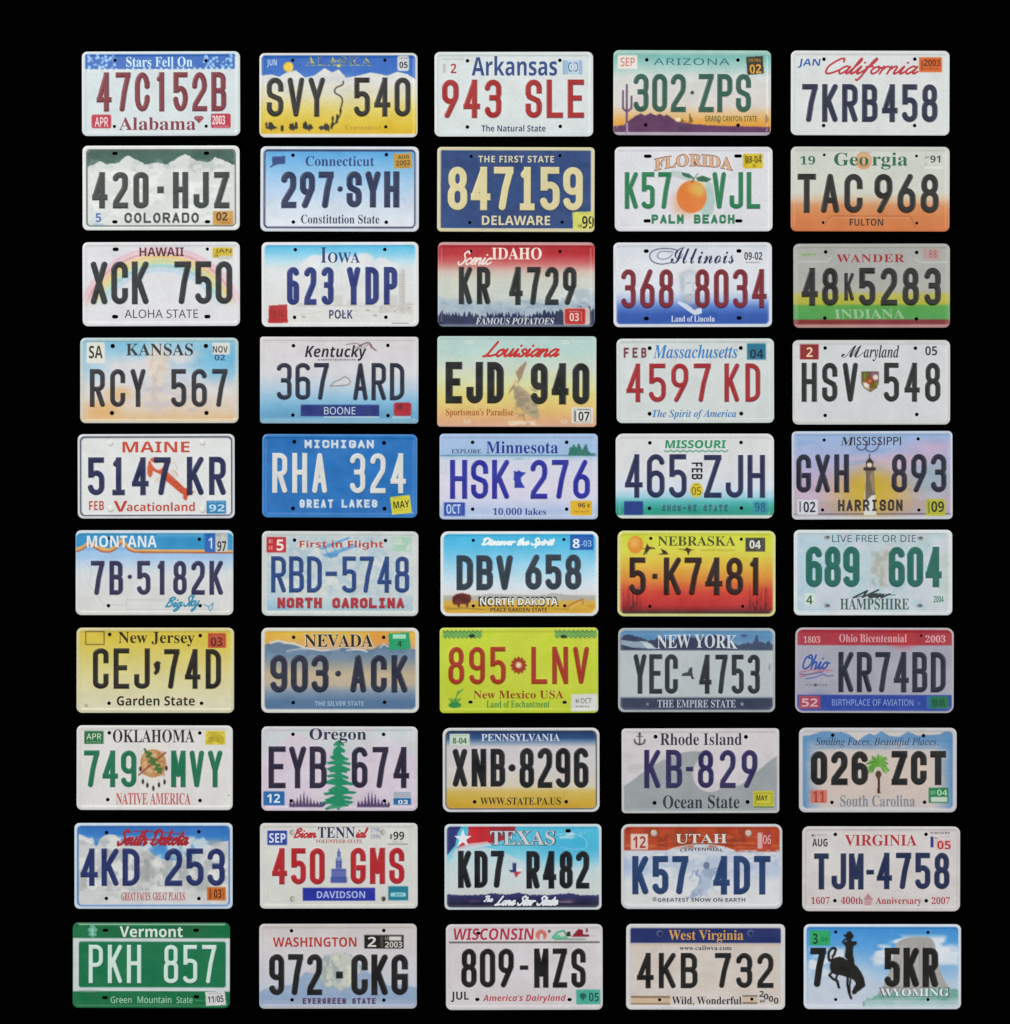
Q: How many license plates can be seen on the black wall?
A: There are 50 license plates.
